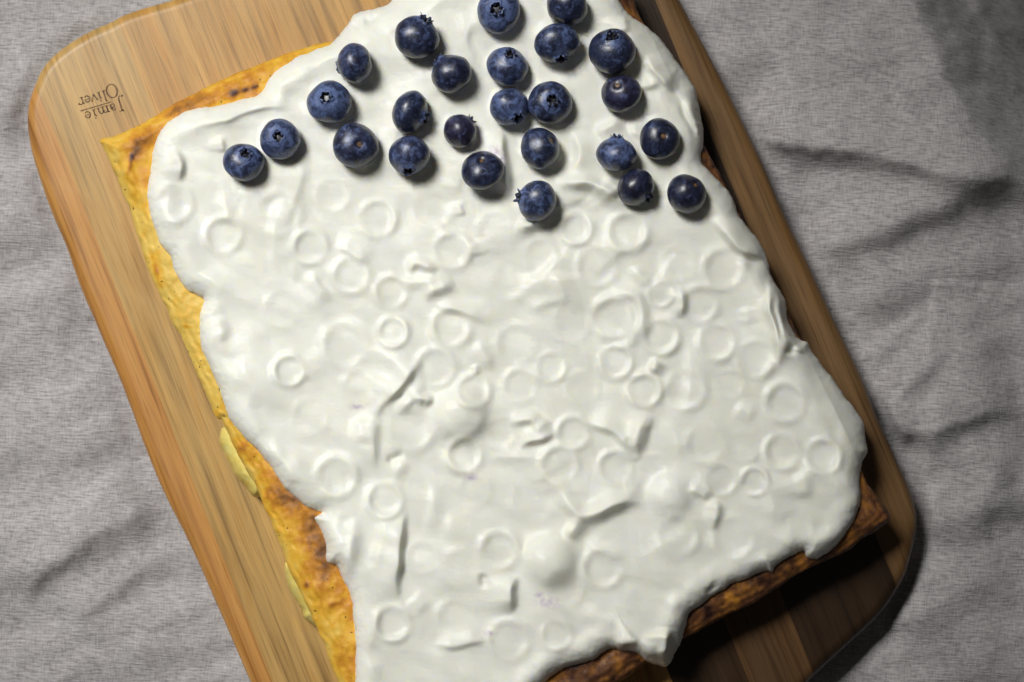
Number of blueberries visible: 25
